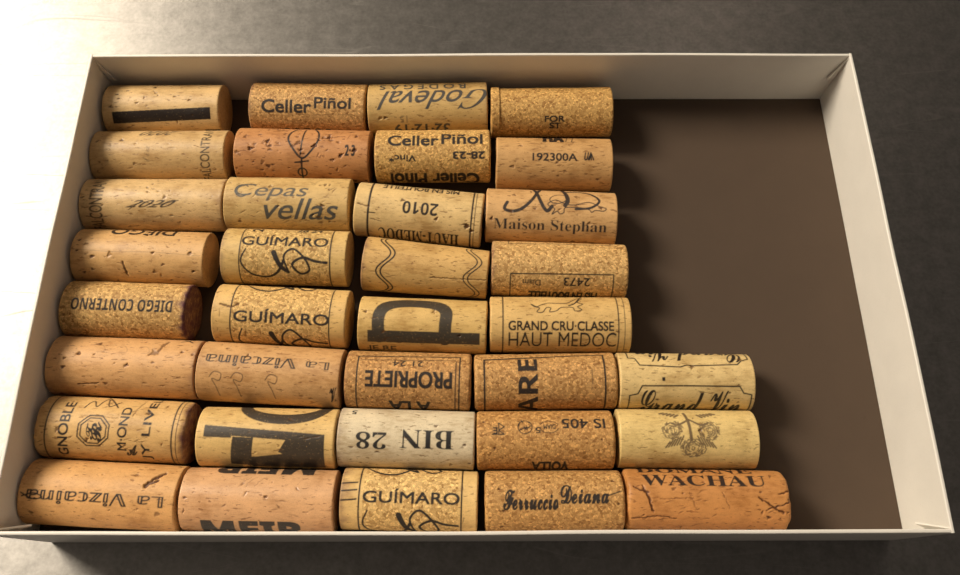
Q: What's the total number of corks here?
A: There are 35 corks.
